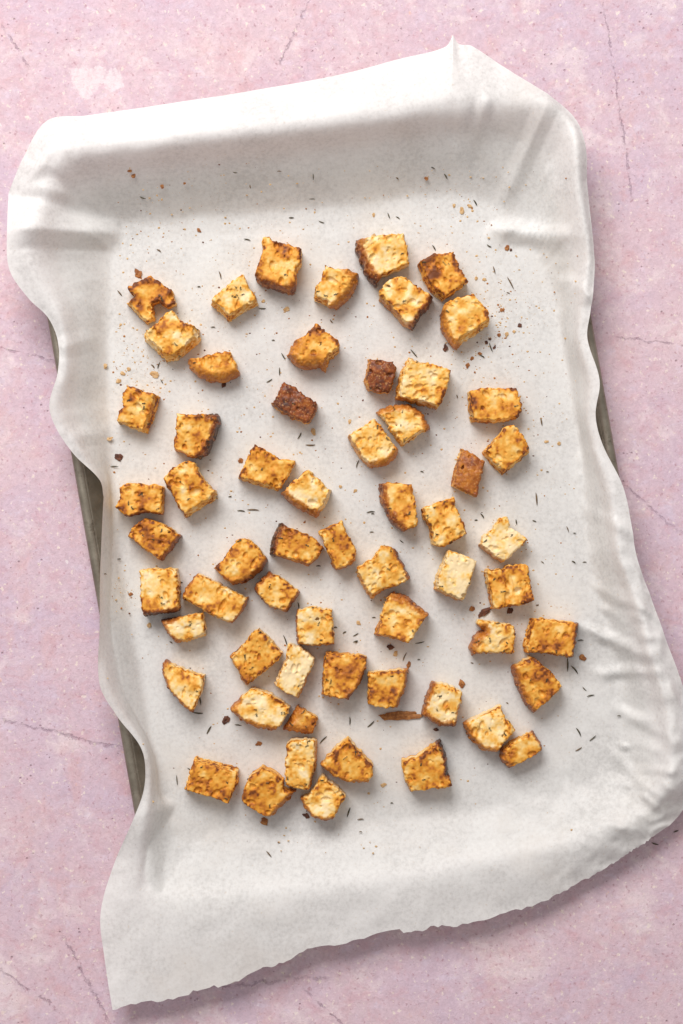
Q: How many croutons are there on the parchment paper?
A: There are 60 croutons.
